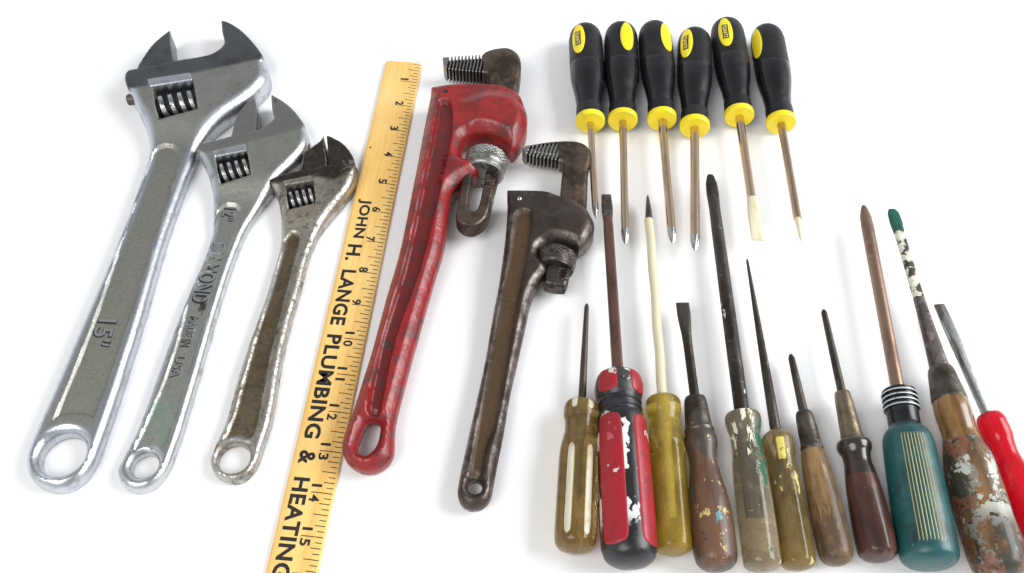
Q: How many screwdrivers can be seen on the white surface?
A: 17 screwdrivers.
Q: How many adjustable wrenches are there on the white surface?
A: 3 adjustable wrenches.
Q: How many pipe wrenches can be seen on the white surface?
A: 2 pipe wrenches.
